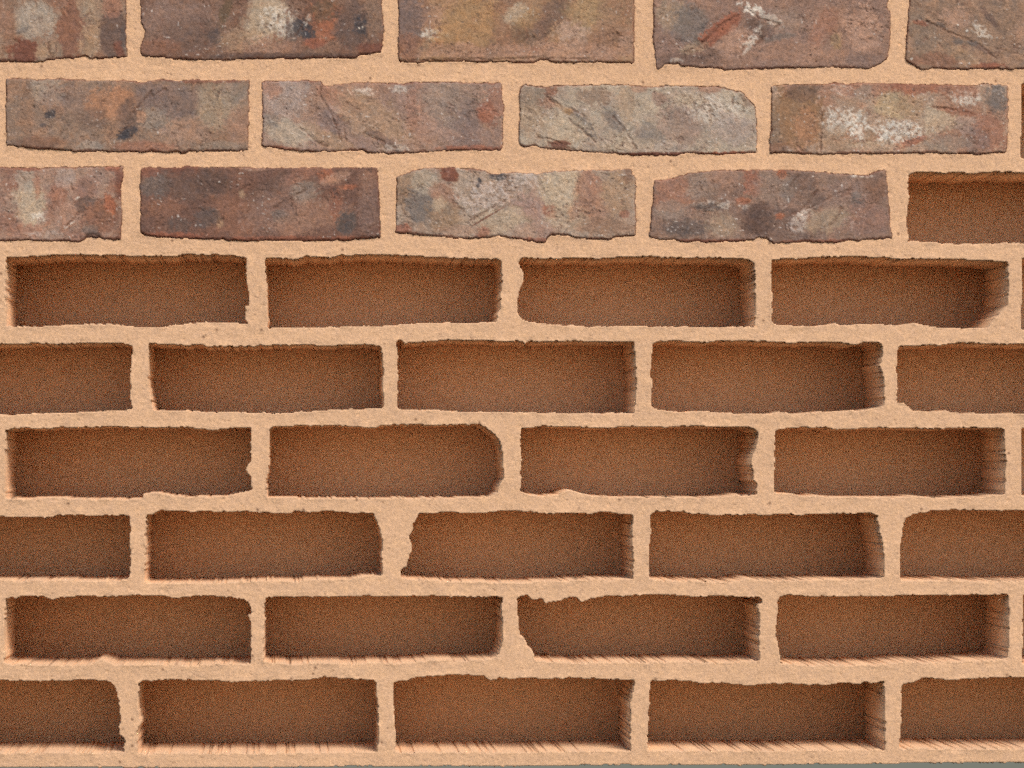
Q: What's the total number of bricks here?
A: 13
